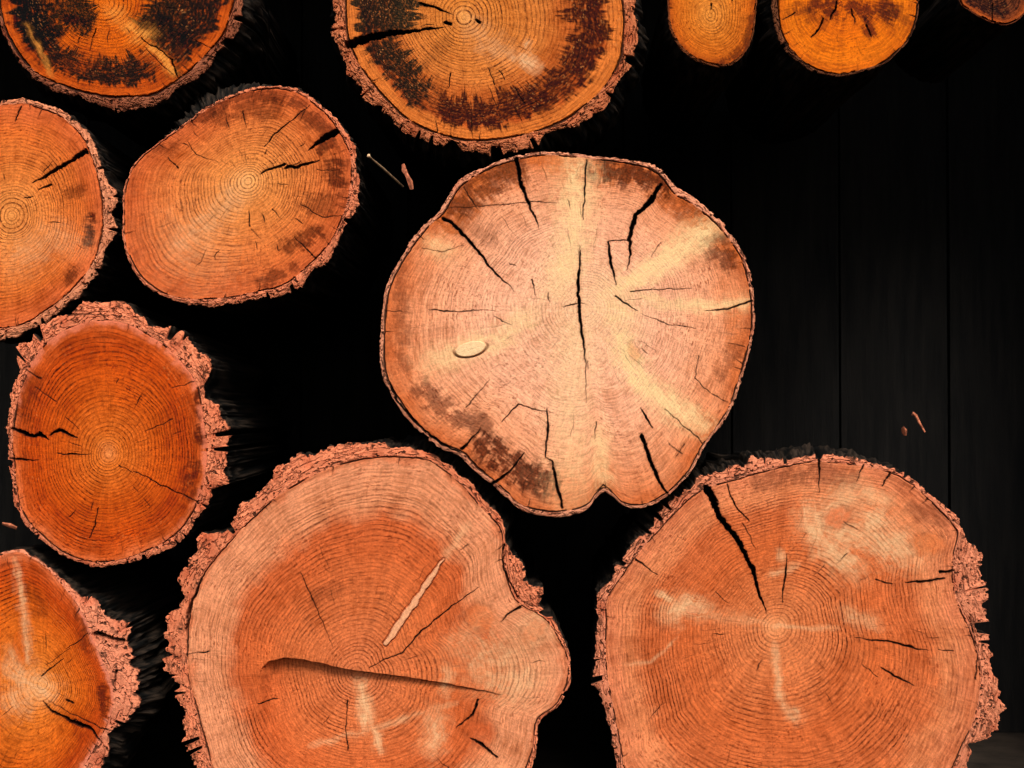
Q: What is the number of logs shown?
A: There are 12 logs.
